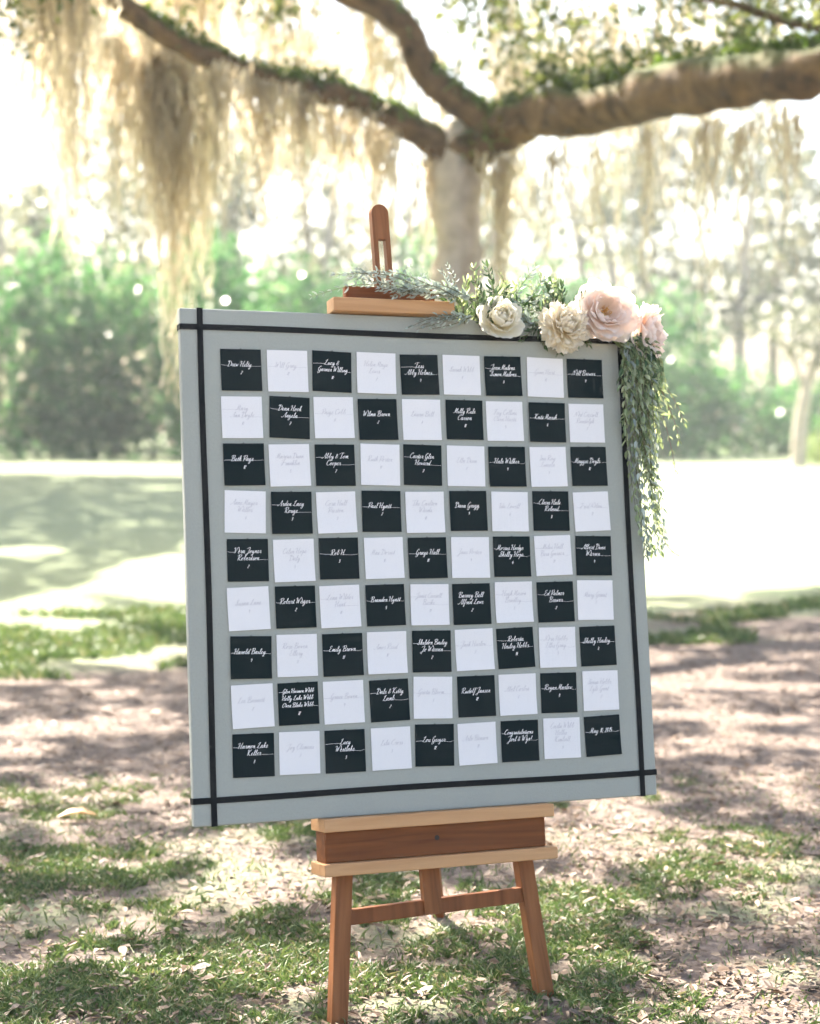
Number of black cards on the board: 41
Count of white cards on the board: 40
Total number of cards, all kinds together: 81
